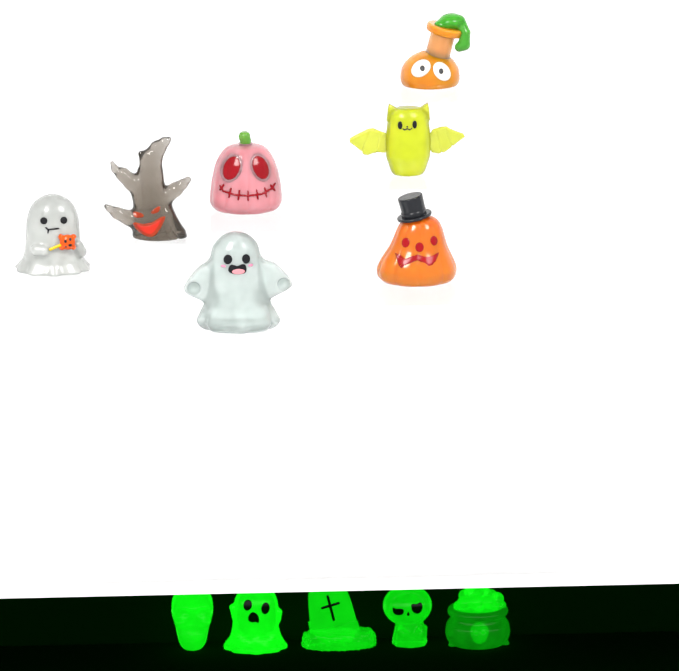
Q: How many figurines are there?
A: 12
